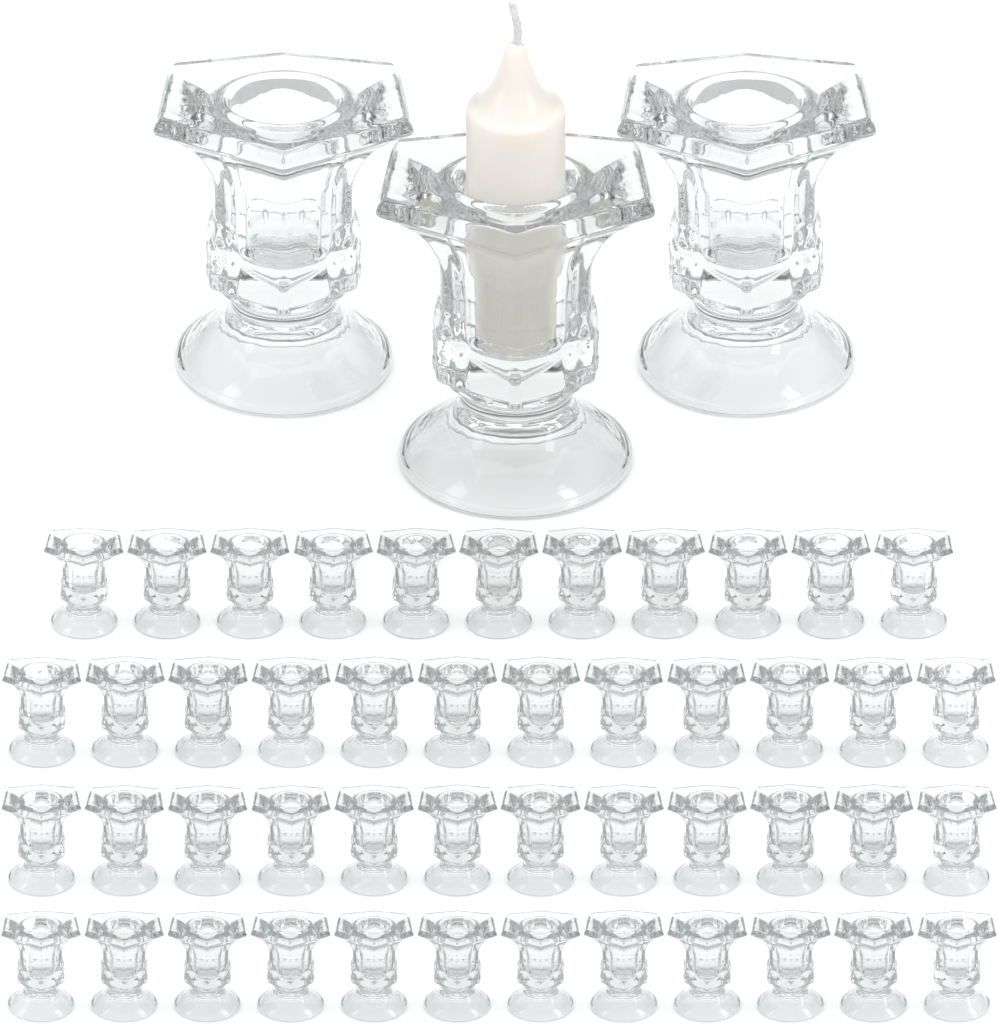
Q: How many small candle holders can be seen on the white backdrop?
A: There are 47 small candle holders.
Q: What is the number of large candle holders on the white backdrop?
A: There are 3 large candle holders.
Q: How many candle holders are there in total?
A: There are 50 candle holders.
